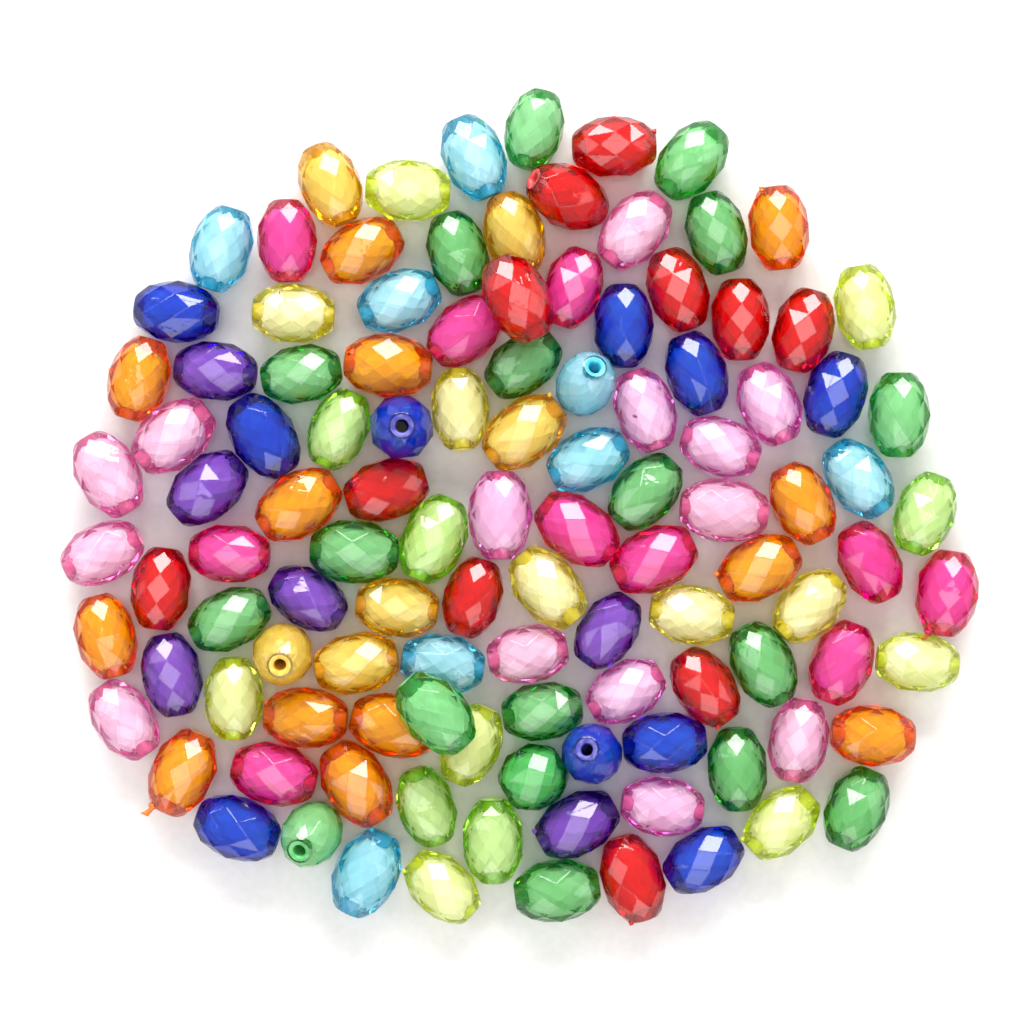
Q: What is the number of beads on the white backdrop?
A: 113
